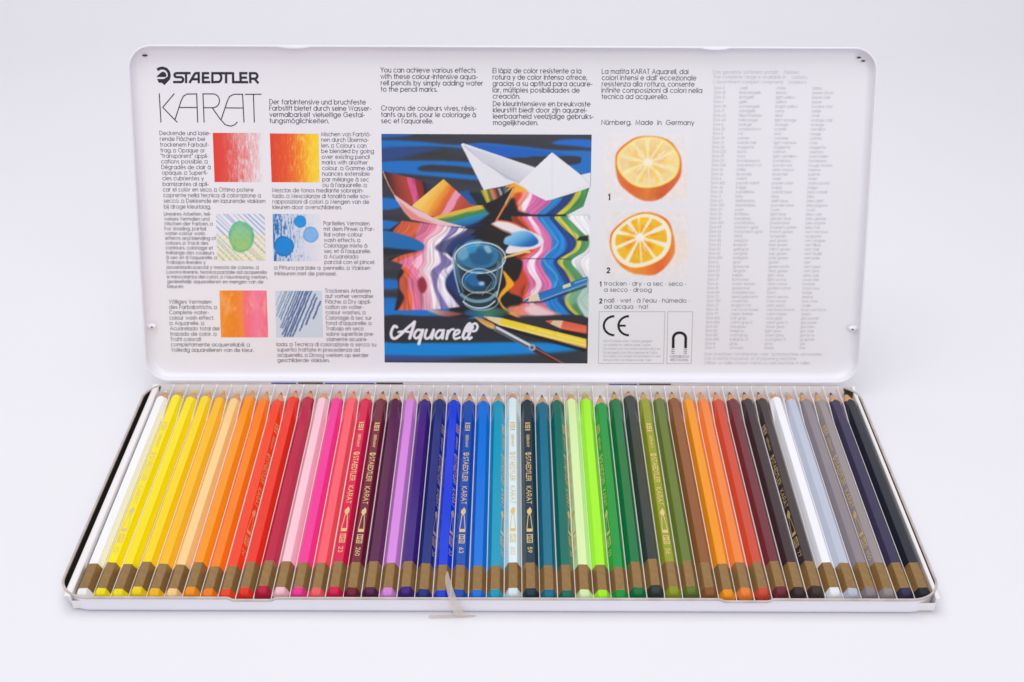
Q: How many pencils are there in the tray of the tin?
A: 48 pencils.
